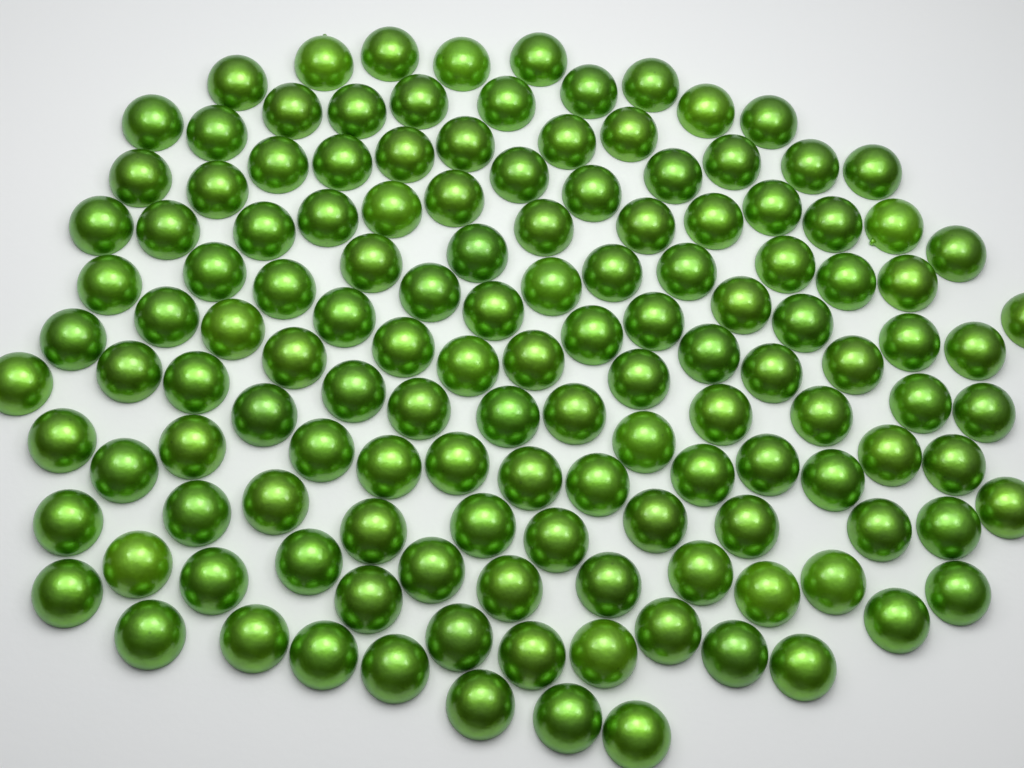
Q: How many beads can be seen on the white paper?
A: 137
